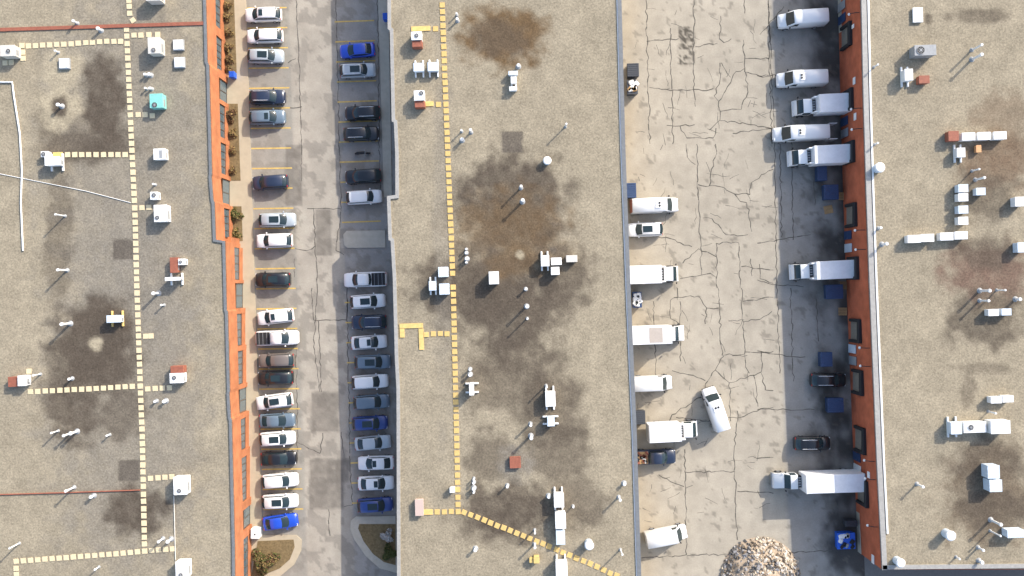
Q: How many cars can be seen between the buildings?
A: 39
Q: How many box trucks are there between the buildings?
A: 7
